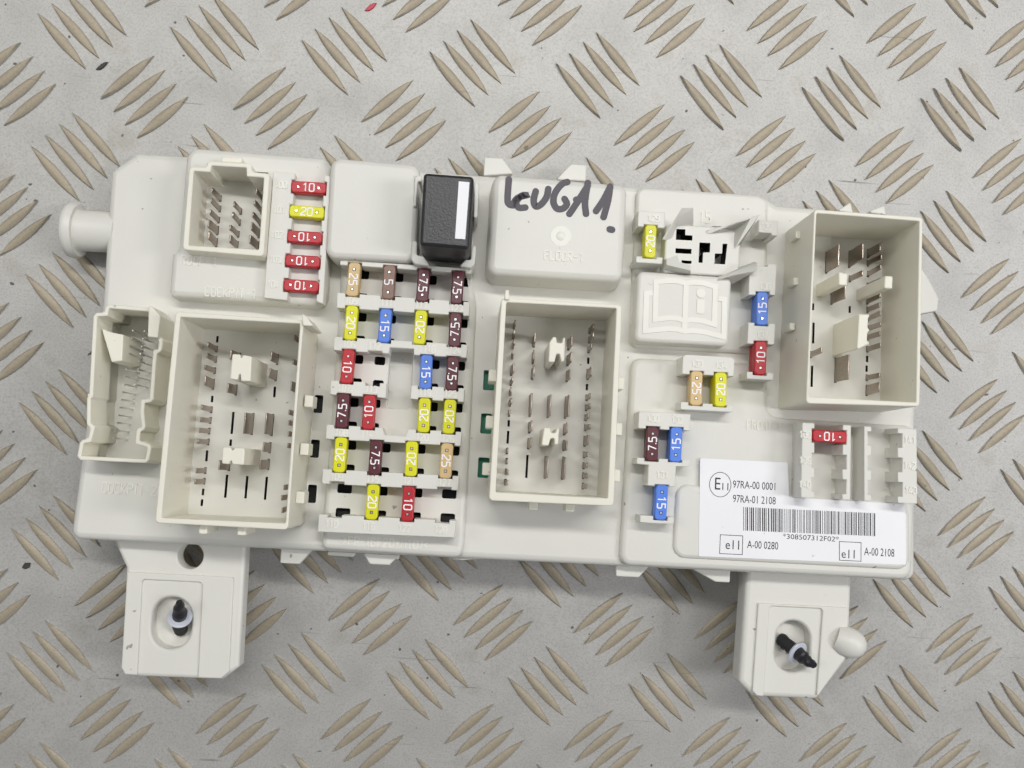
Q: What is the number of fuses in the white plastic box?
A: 35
